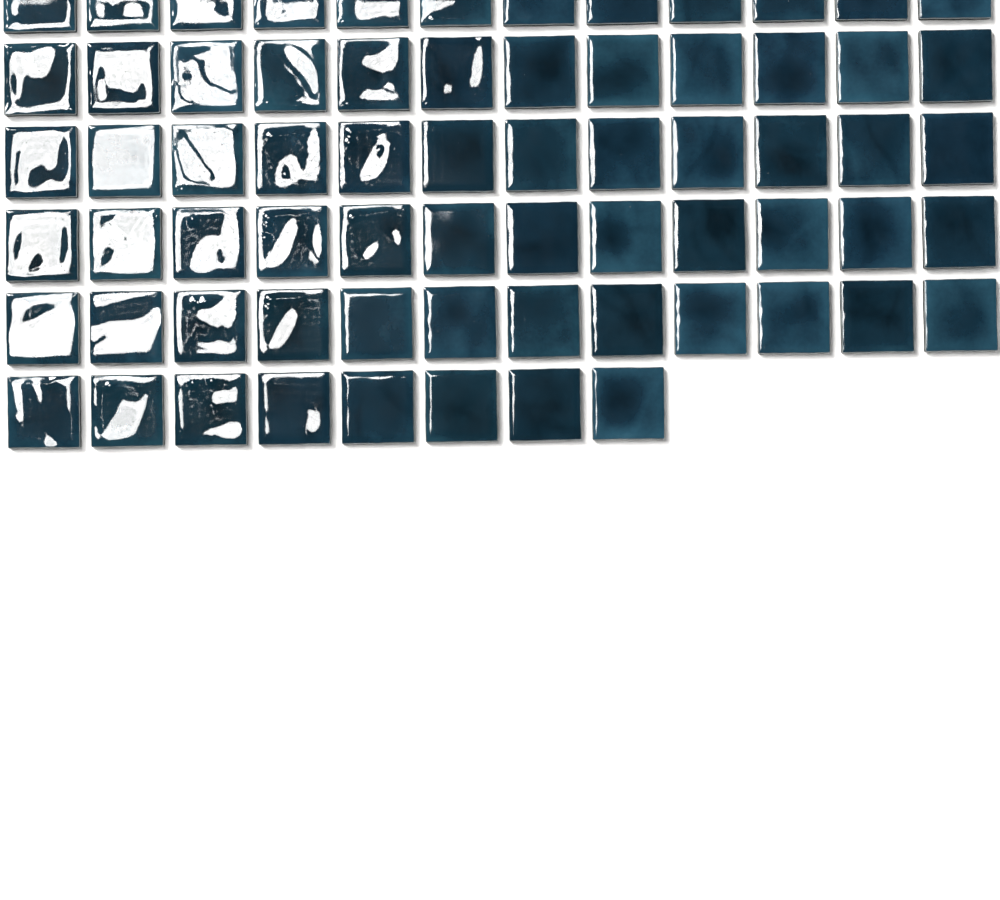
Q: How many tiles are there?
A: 68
